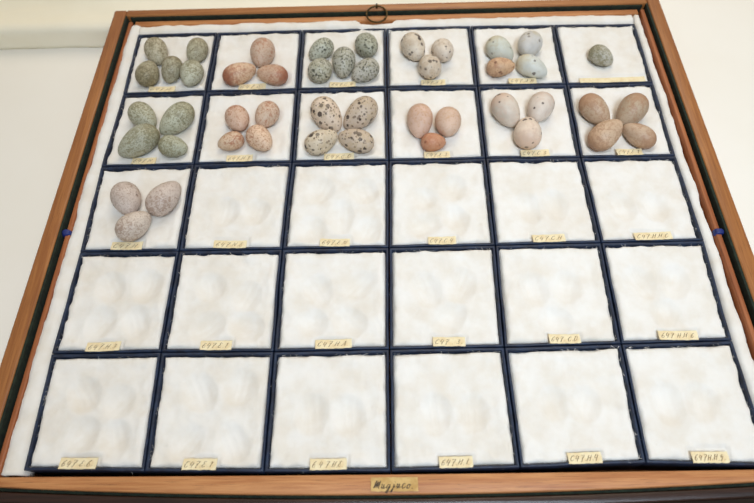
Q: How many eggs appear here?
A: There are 46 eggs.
